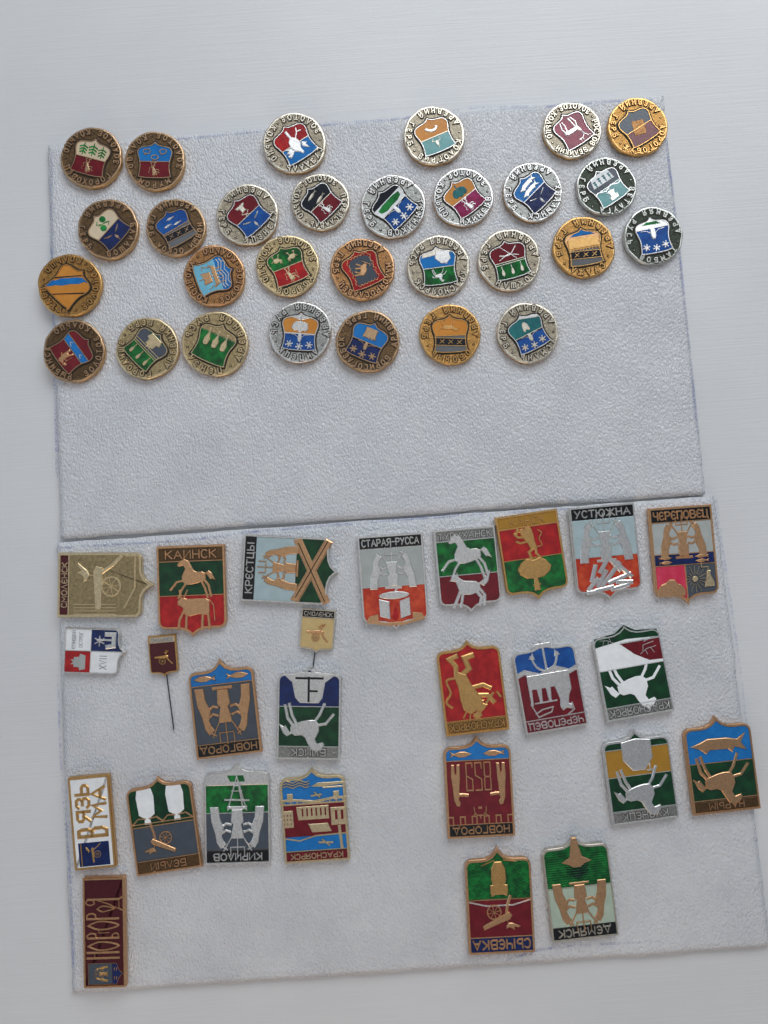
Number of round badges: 29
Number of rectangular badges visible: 26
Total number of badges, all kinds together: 55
